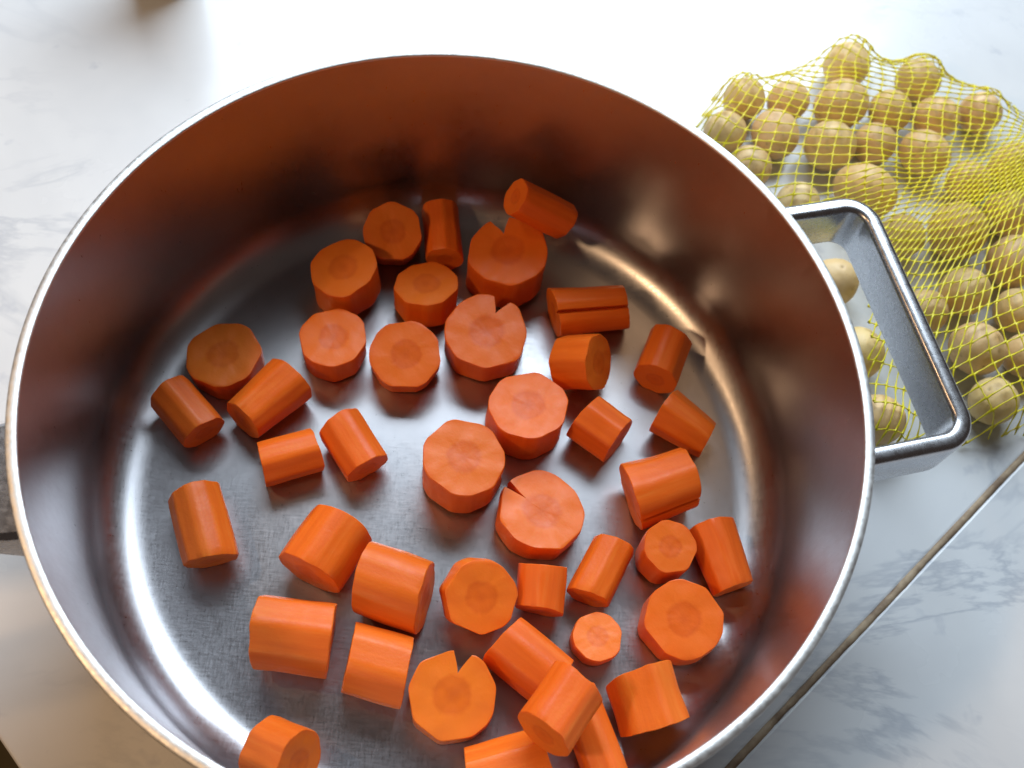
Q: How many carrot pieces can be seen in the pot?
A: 42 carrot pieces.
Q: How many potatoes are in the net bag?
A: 31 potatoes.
